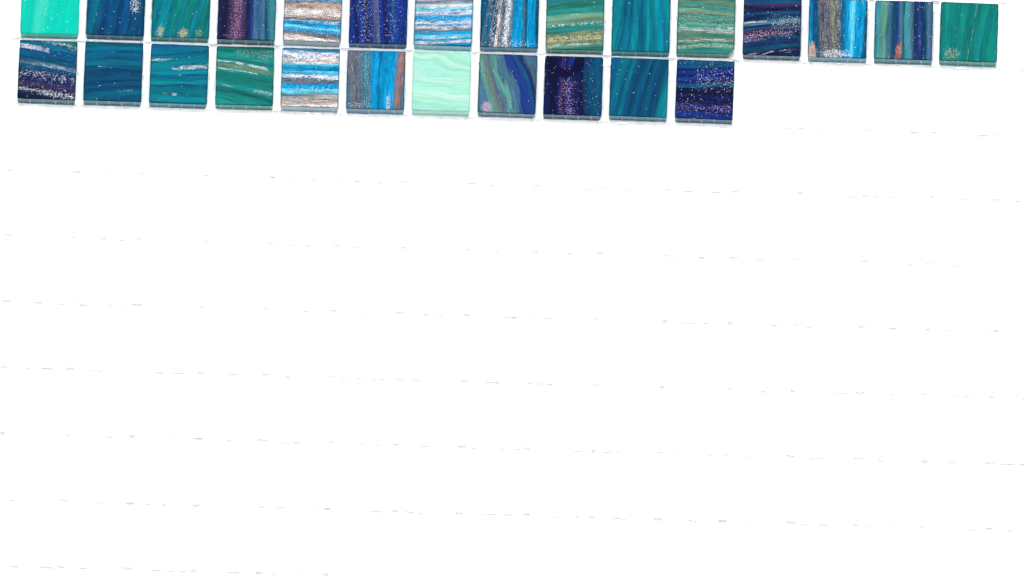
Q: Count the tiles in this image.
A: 26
